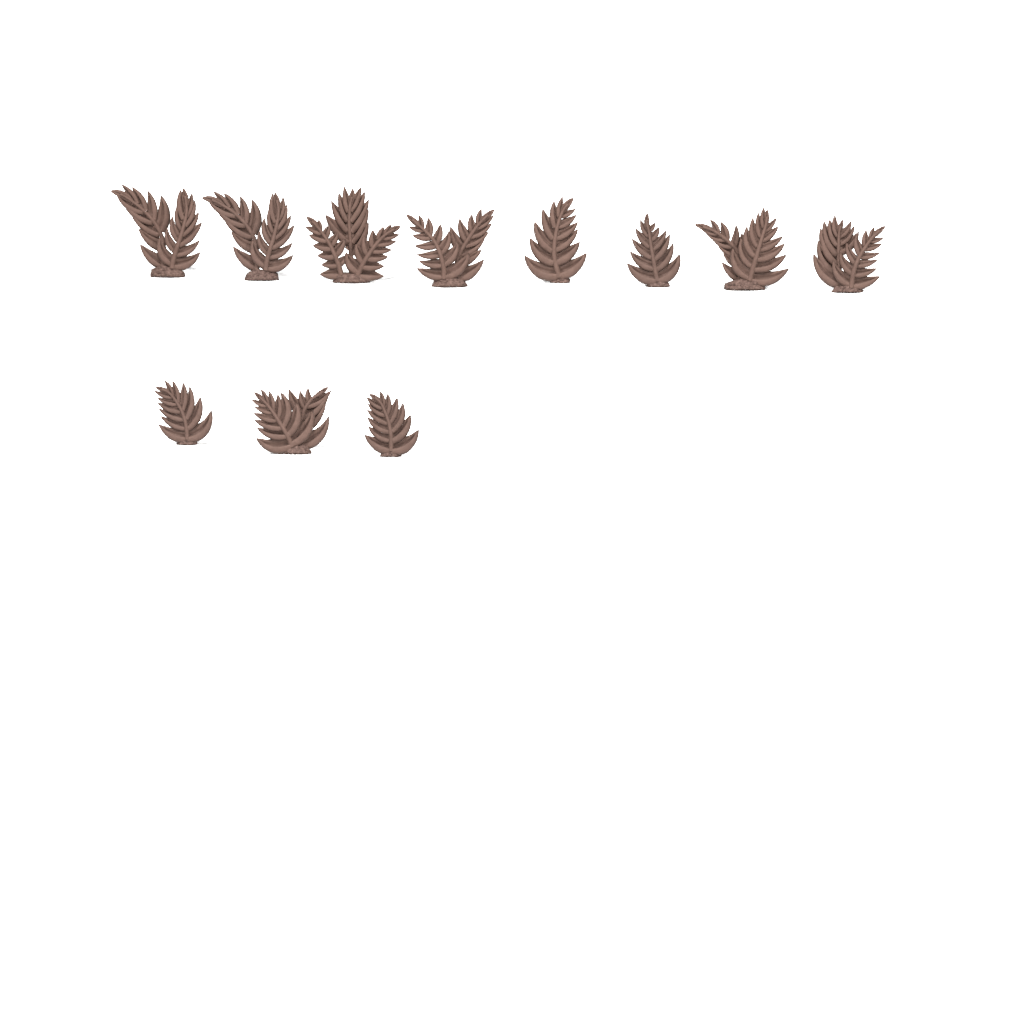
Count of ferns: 11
